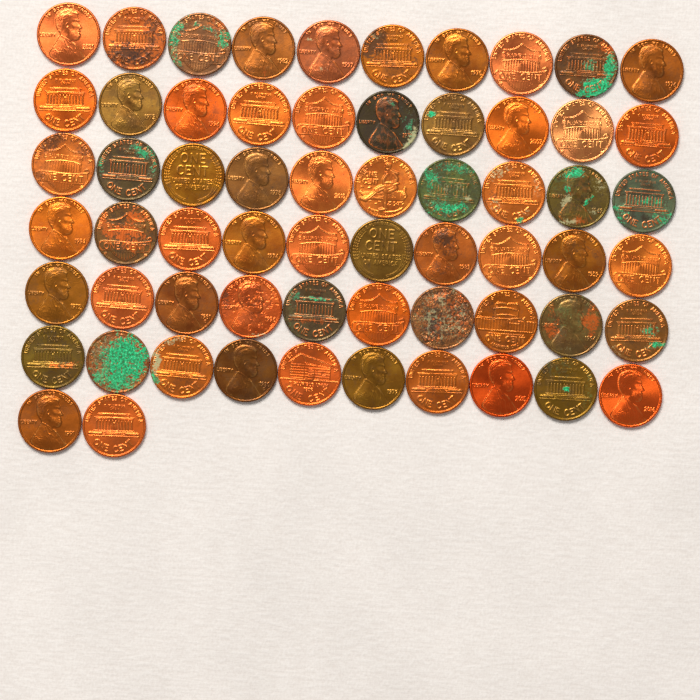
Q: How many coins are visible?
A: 62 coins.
